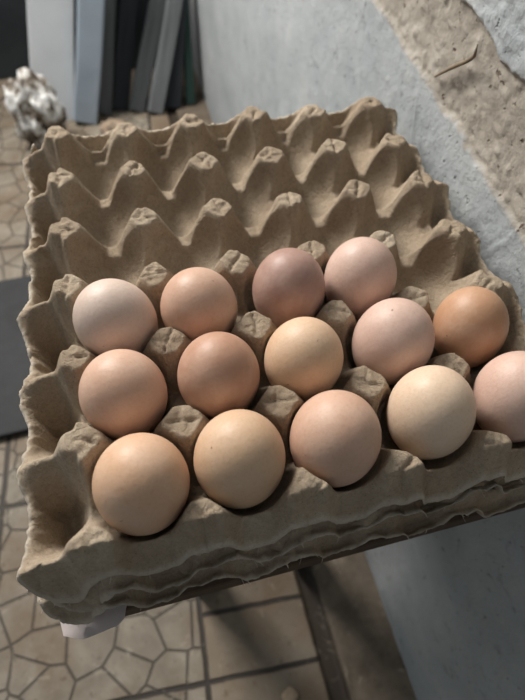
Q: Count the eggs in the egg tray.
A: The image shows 14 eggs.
